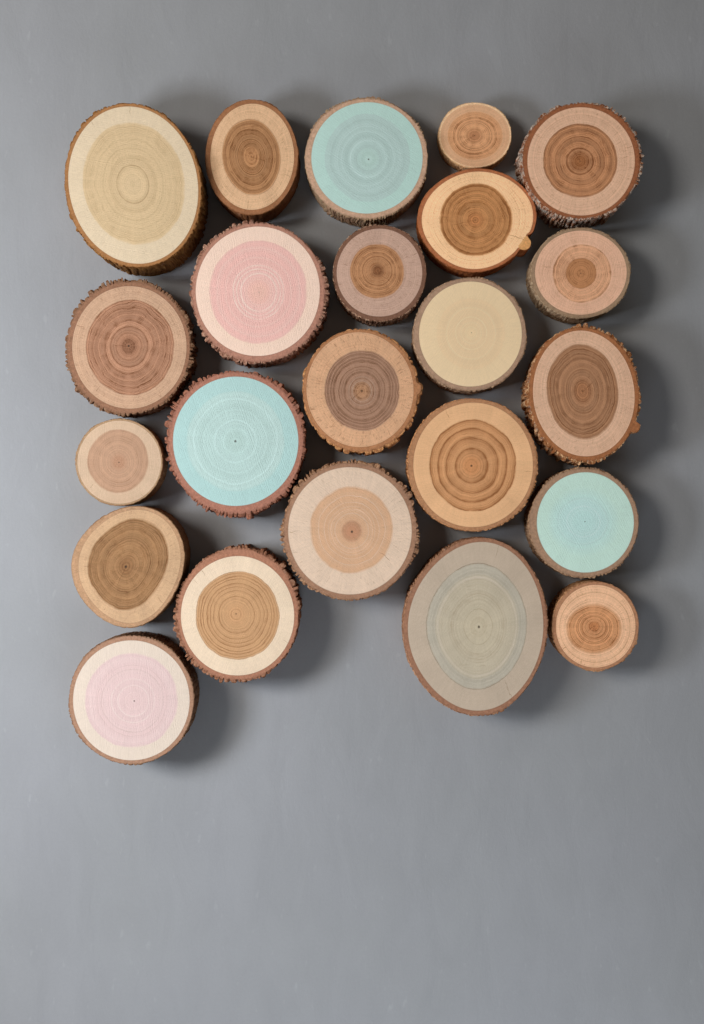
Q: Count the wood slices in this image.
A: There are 23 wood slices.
